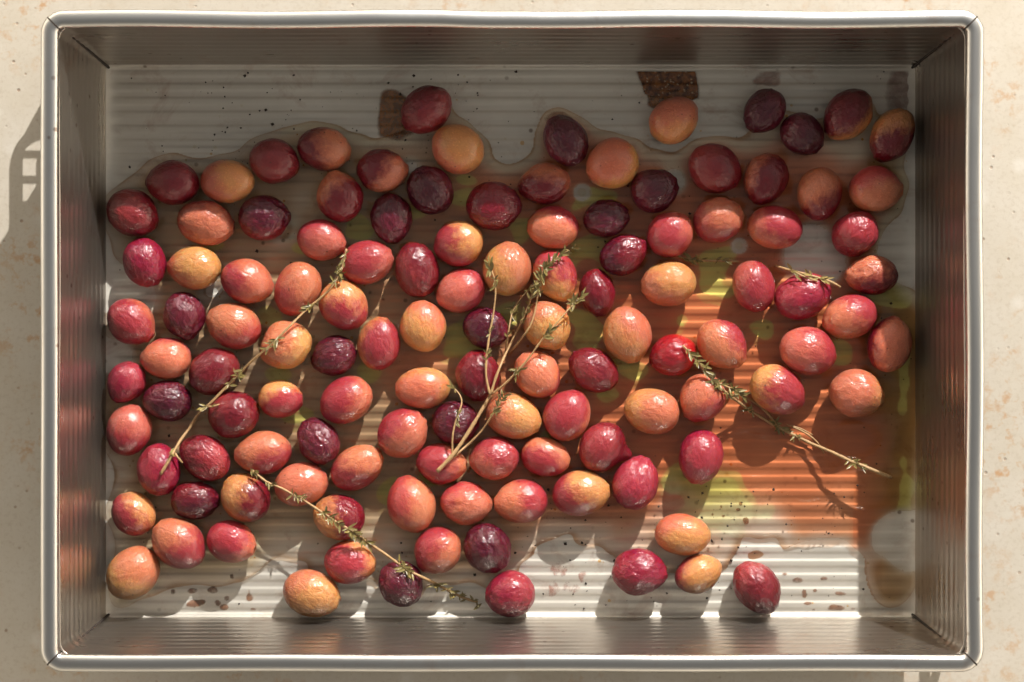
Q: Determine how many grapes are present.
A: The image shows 119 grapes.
